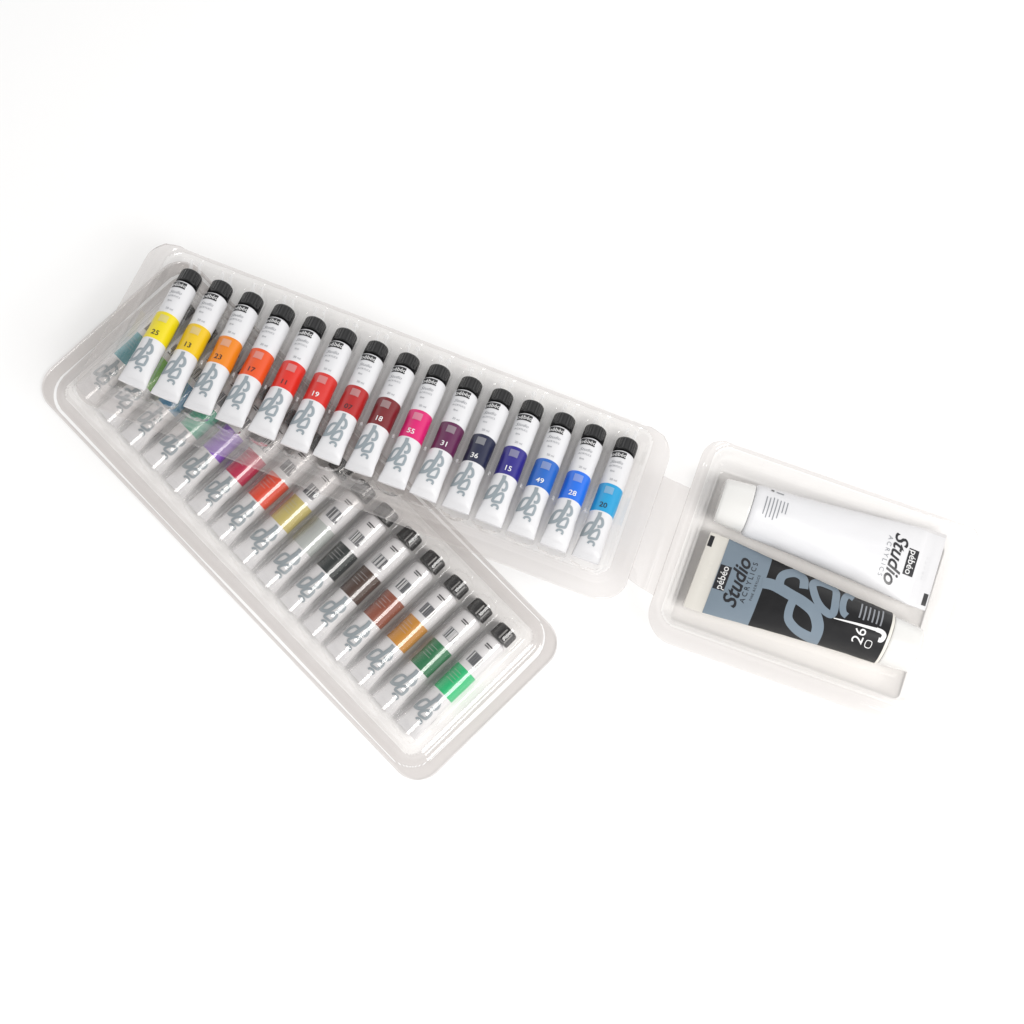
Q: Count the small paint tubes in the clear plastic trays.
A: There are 30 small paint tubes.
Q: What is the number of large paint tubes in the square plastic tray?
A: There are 2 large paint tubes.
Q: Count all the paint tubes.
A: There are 32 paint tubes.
